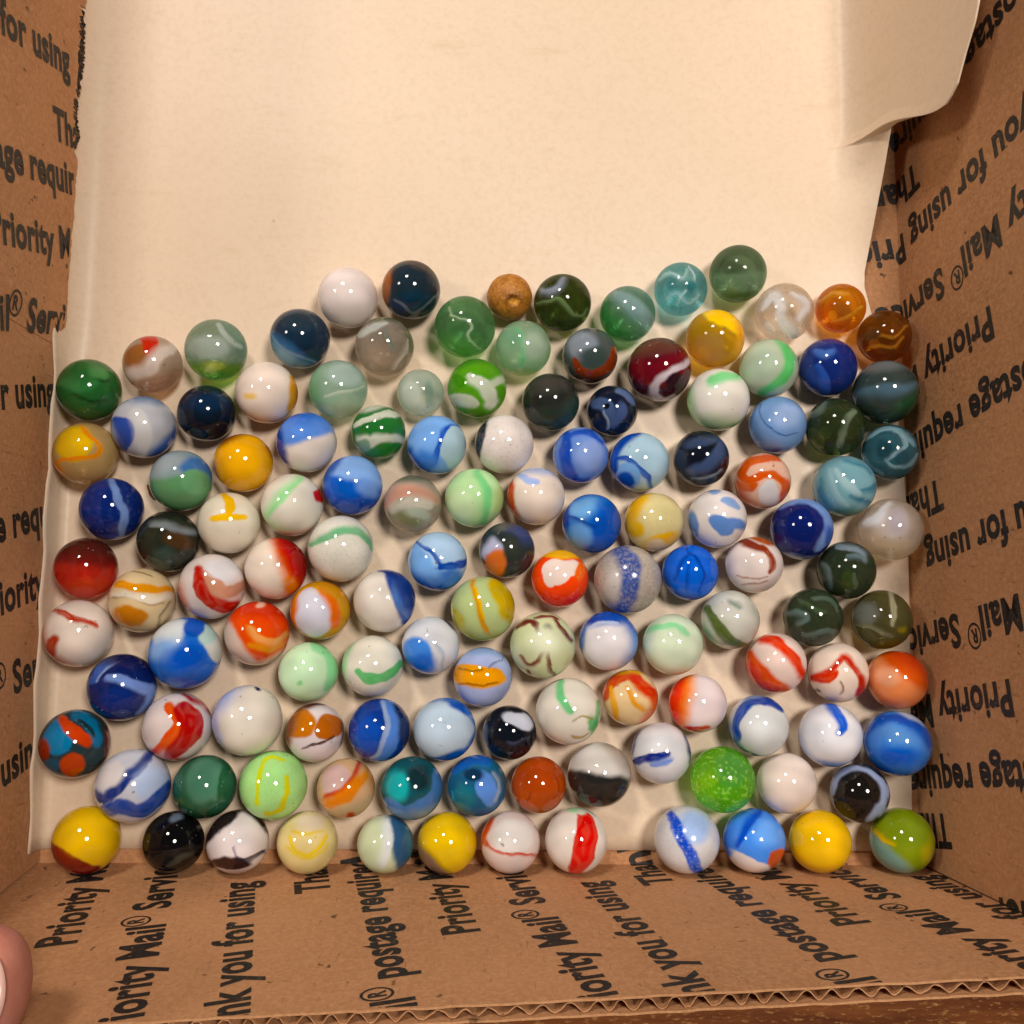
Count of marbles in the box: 129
